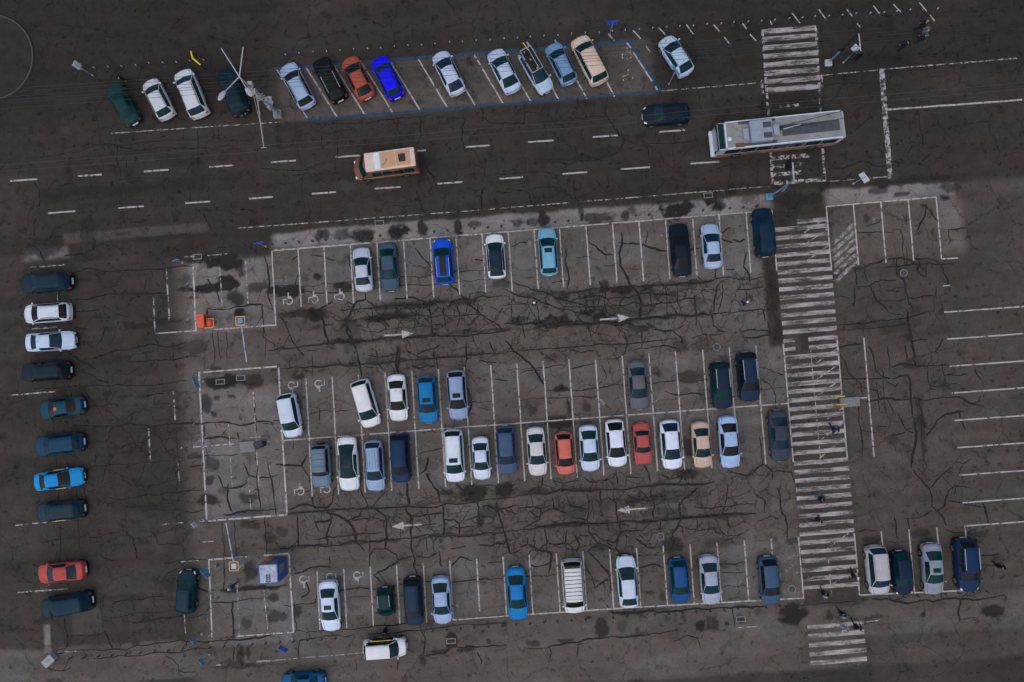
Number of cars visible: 74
